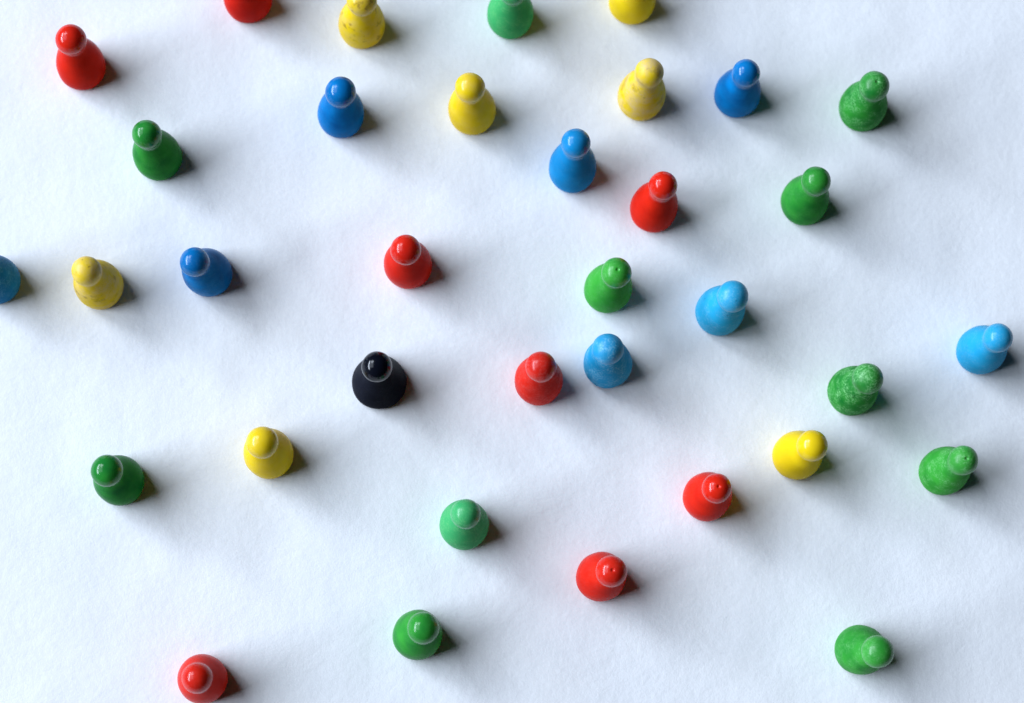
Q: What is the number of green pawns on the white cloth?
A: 11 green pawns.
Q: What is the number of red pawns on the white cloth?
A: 8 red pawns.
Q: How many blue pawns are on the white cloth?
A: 8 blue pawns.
